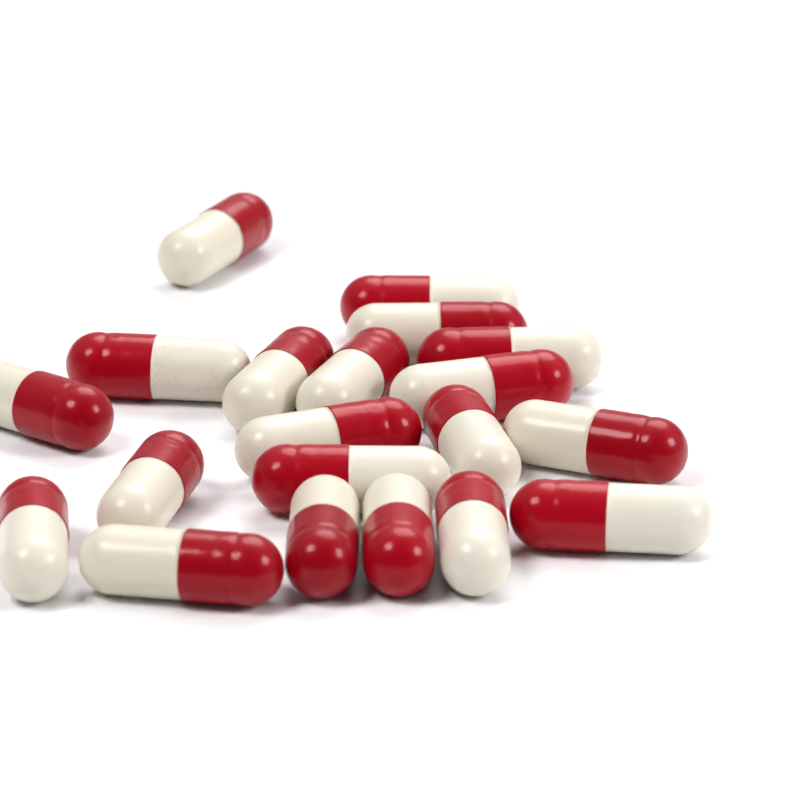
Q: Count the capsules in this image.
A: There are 20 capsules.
